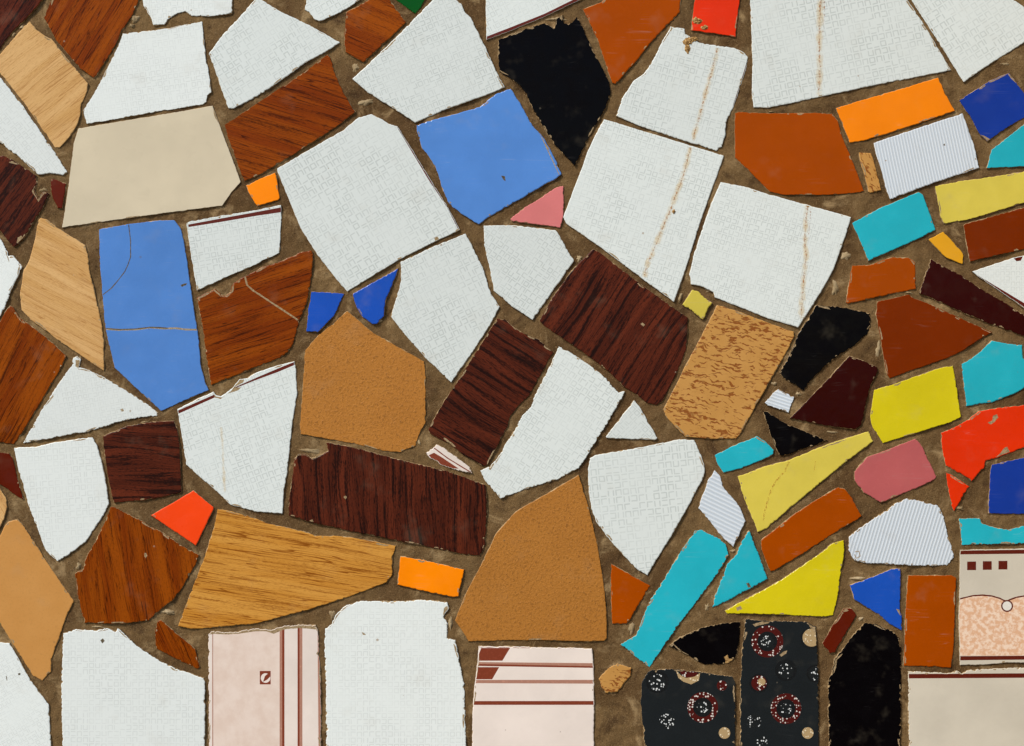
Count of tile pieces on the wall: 110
